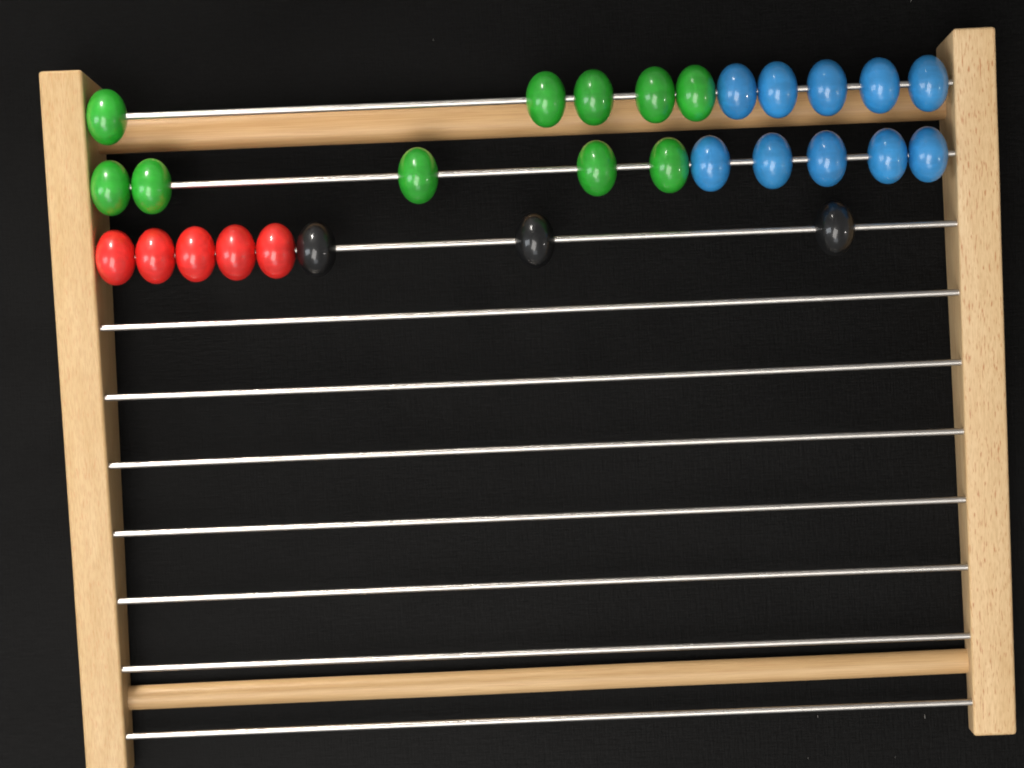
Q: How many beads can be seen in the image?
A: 28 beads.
